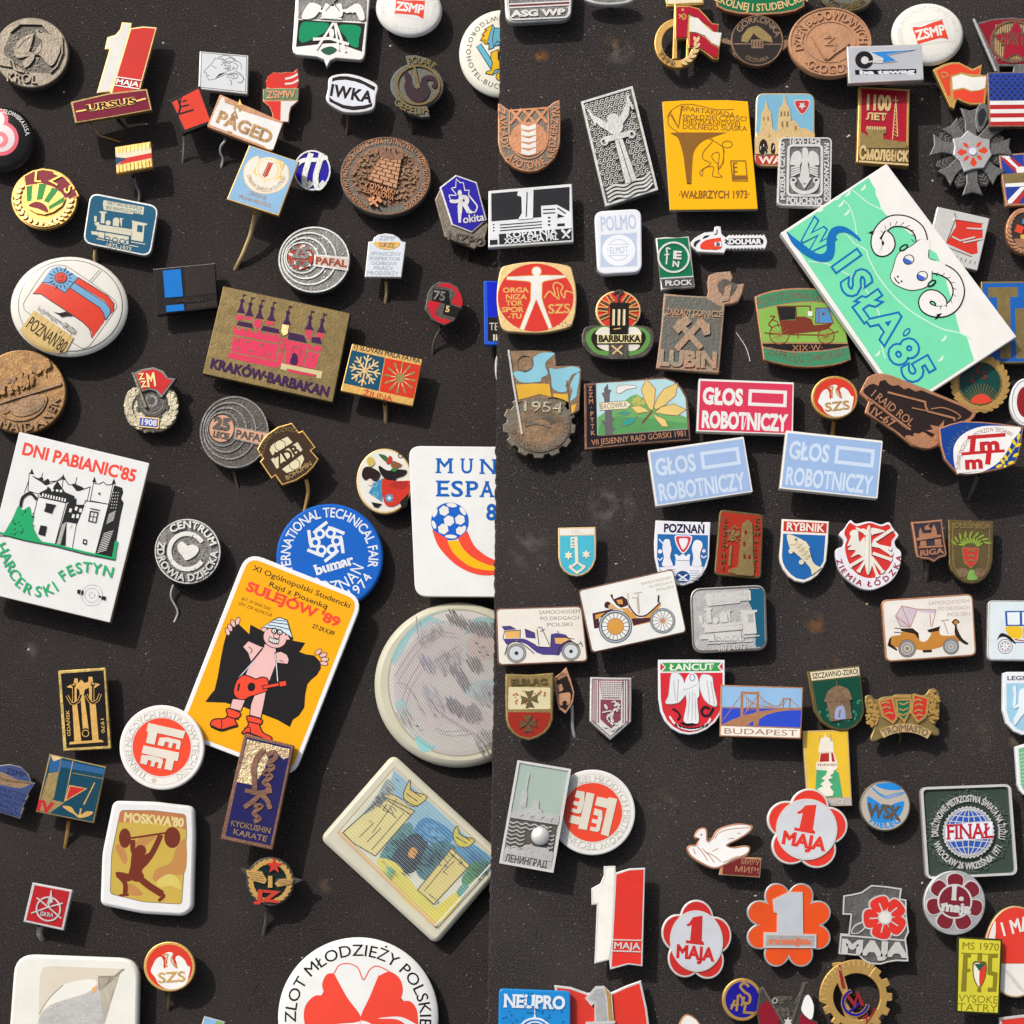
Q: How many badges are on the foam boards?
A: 138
